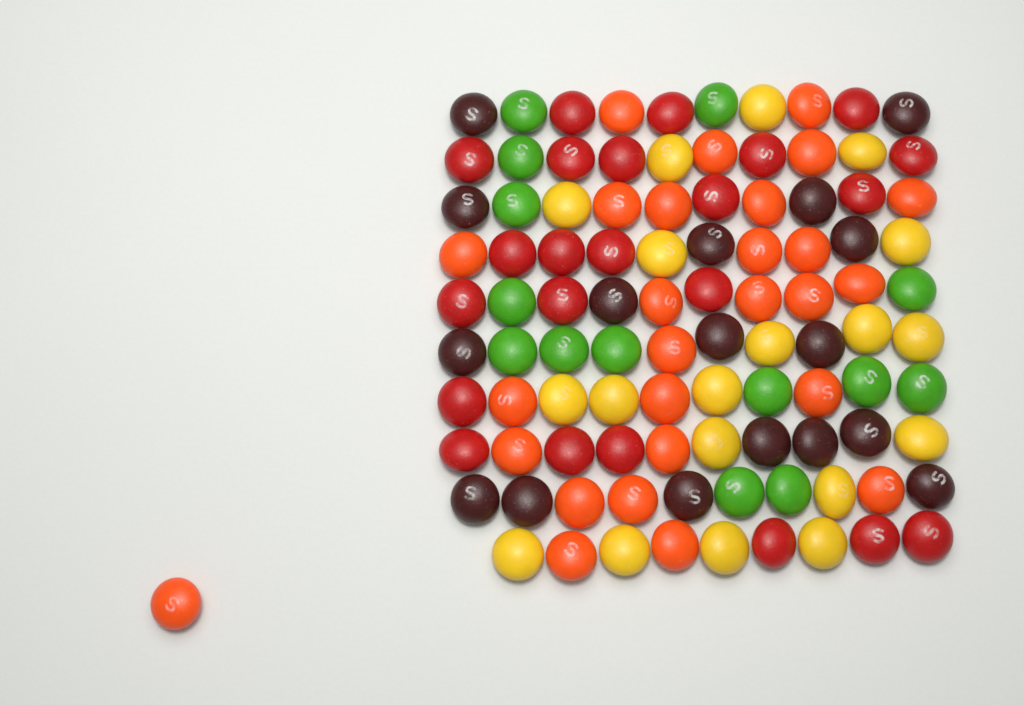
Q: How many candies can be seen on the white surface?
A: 100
